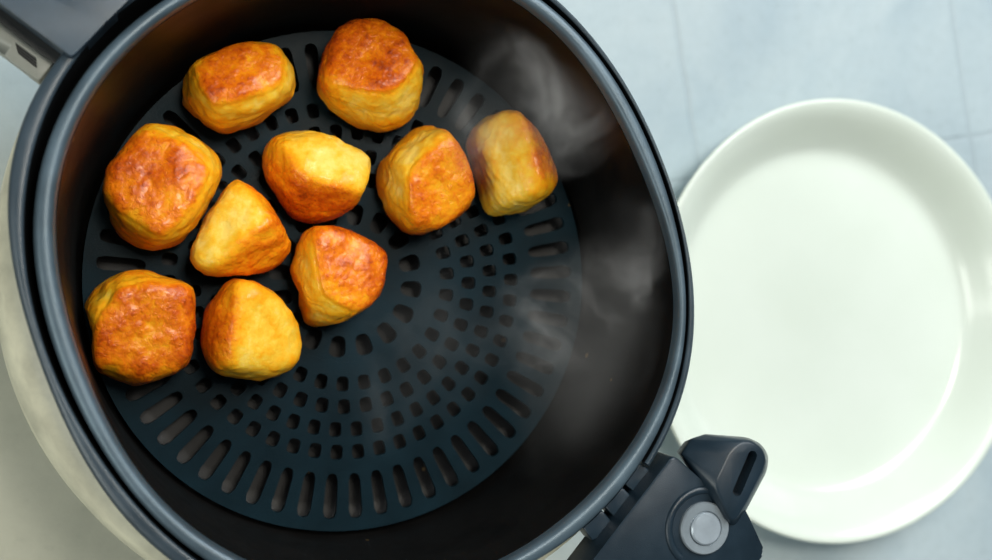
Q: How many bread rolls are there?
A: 10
